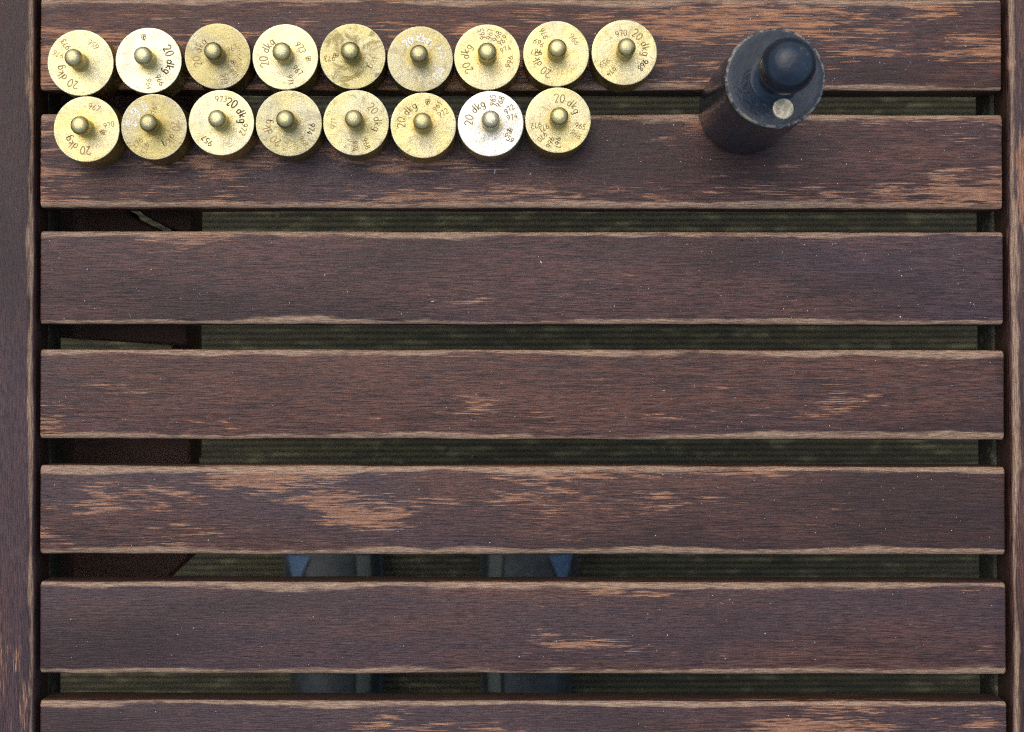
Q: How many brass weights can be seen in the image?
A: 17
